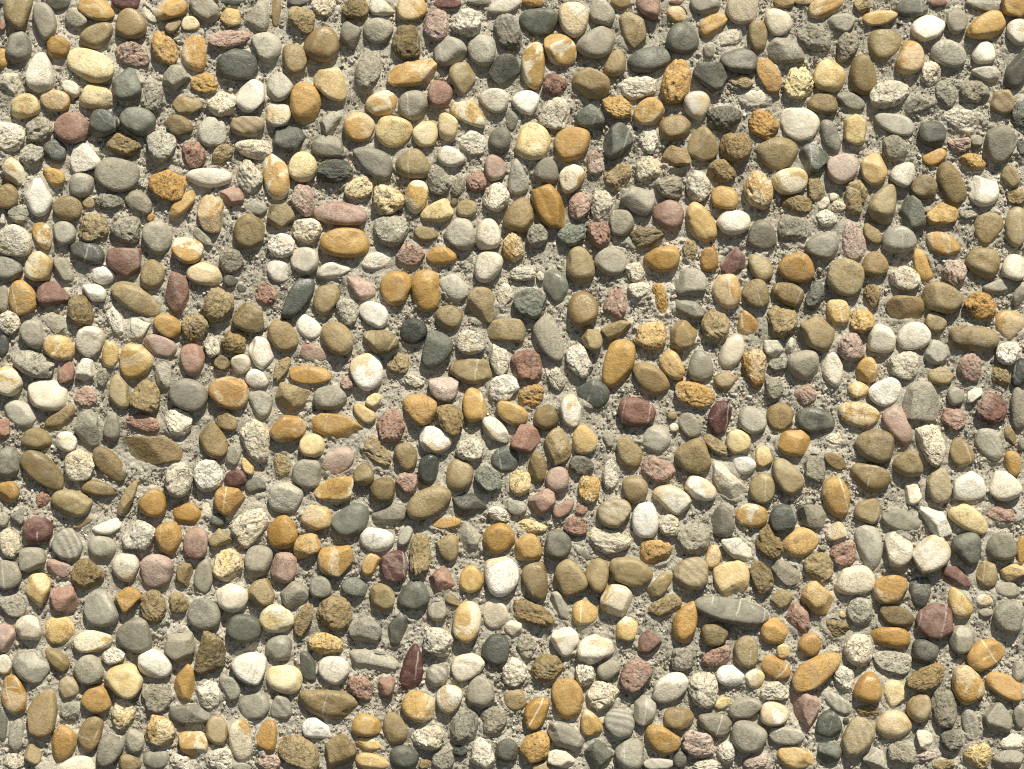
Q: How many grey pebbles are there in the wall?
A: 199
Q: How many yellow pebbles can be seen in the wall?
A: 195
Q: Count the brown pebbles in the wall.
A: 194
